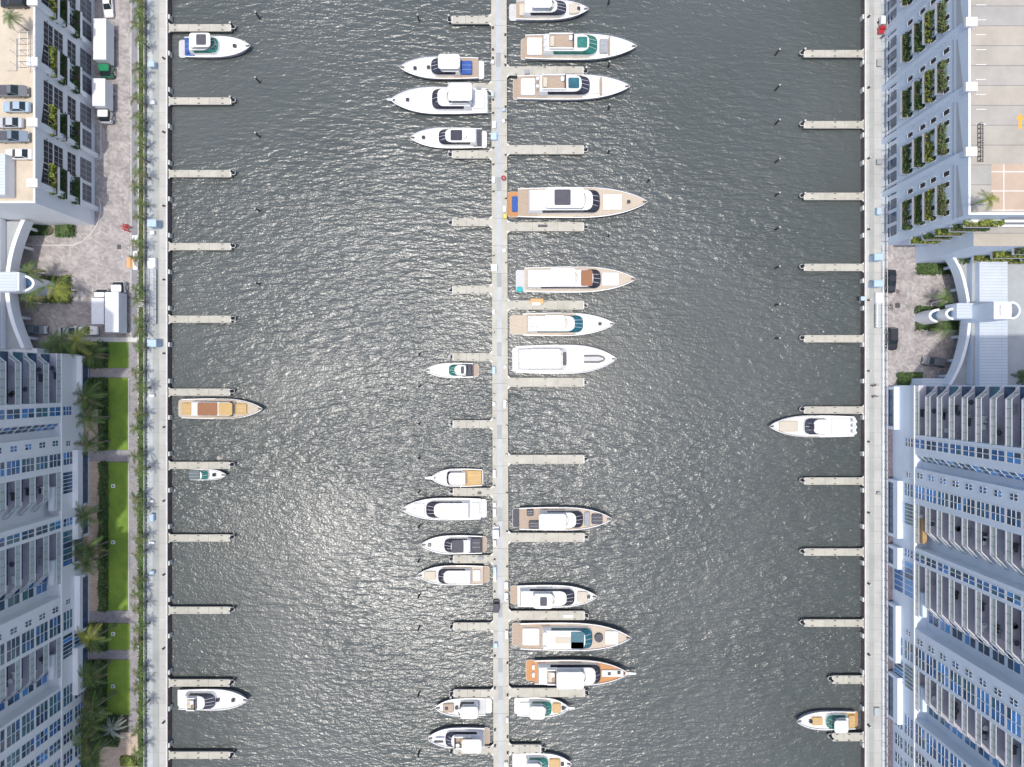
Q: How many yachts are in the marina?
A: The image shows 29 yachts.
